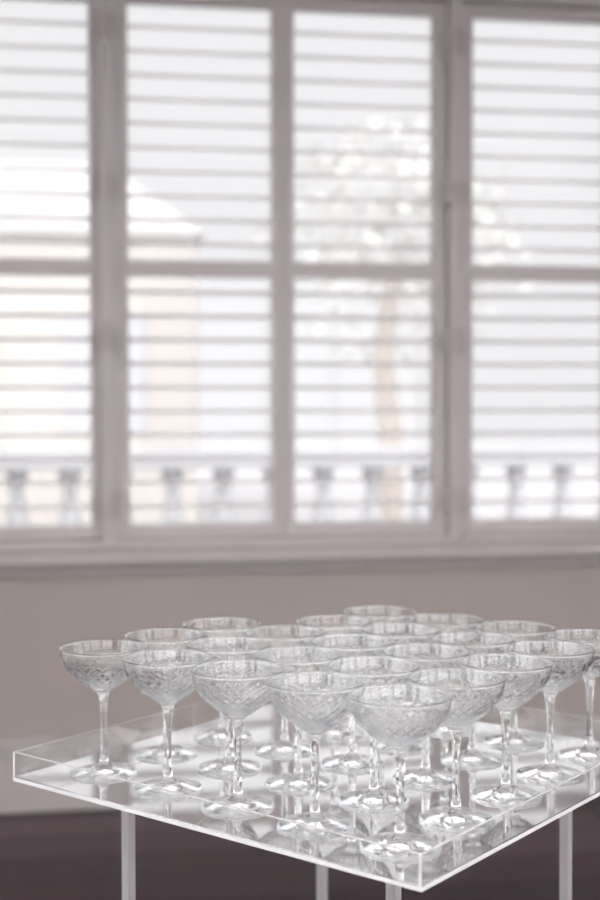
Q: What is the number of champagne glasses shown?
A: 23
